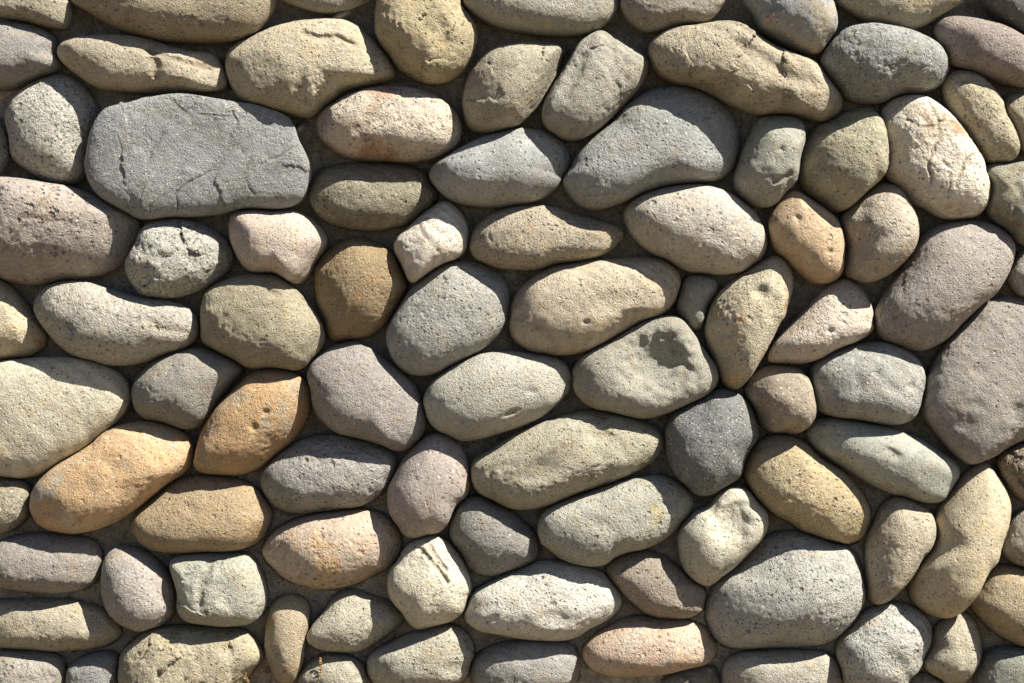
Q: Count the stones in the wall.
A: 99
